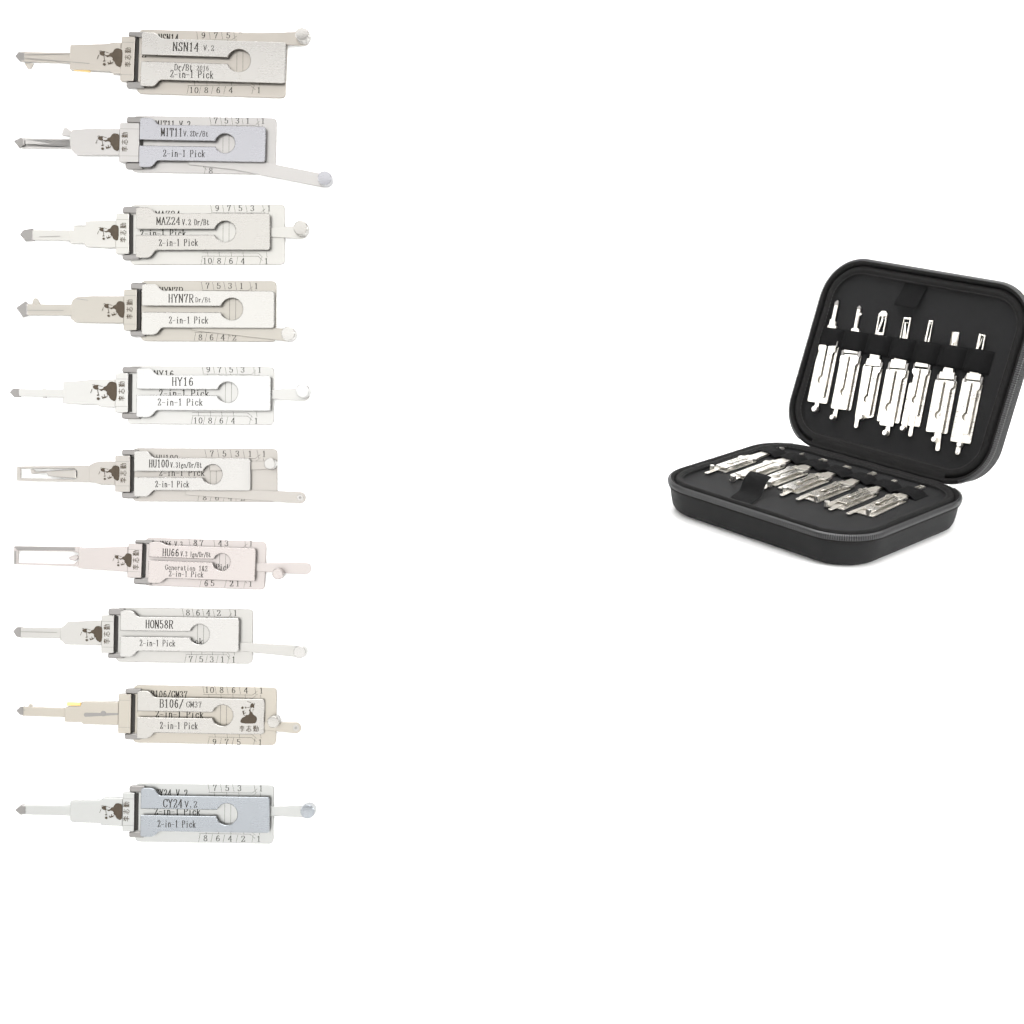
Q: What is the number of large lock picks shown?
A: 10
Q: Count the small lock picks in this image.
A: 14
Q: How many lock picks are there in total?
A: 24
